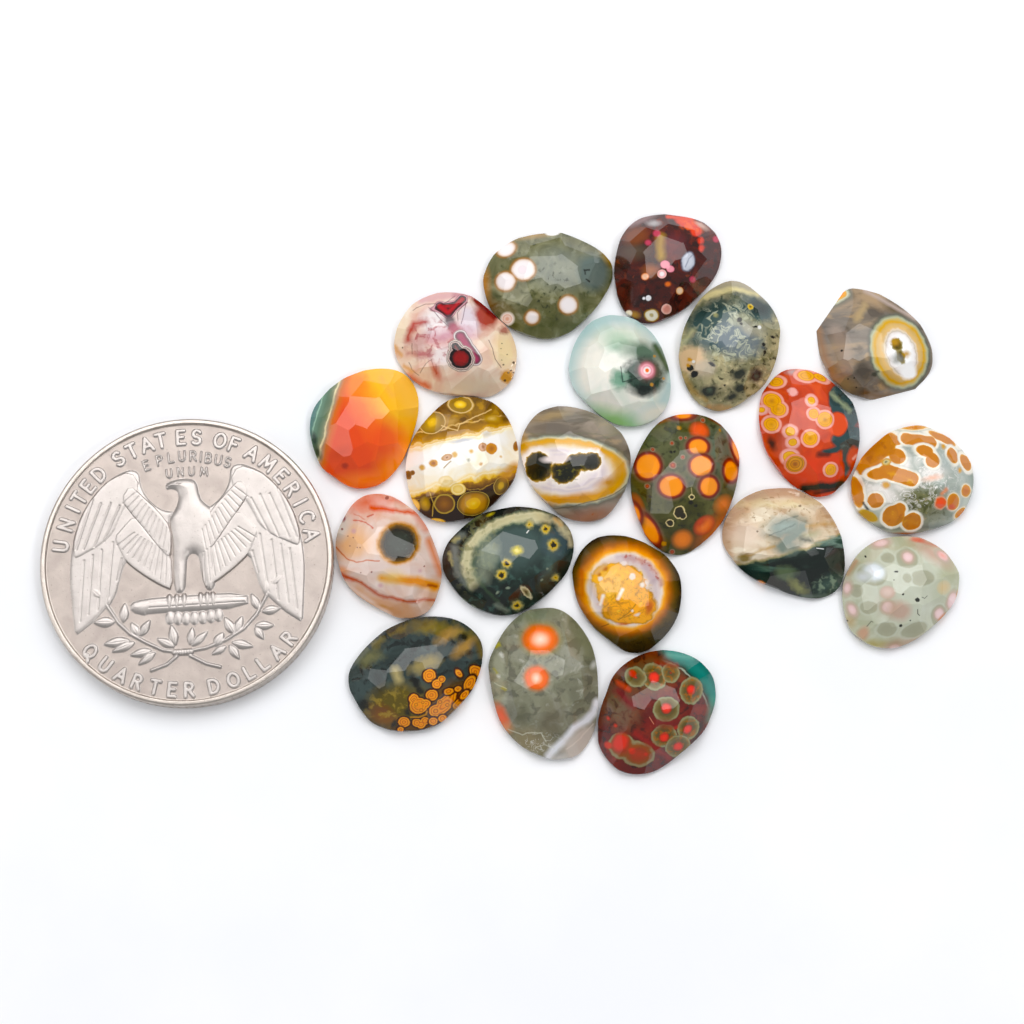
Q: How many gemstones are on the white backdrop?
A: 20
